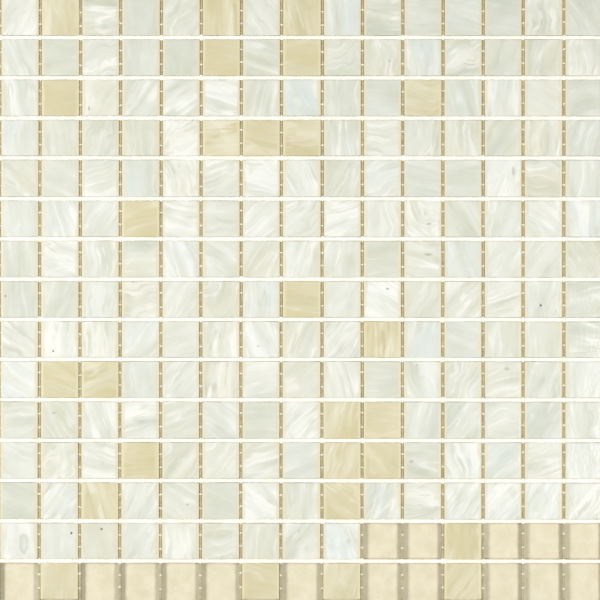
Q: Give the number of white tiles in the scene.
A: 182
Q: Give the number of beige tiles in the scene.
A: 27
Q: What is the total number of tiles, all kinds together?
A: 209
